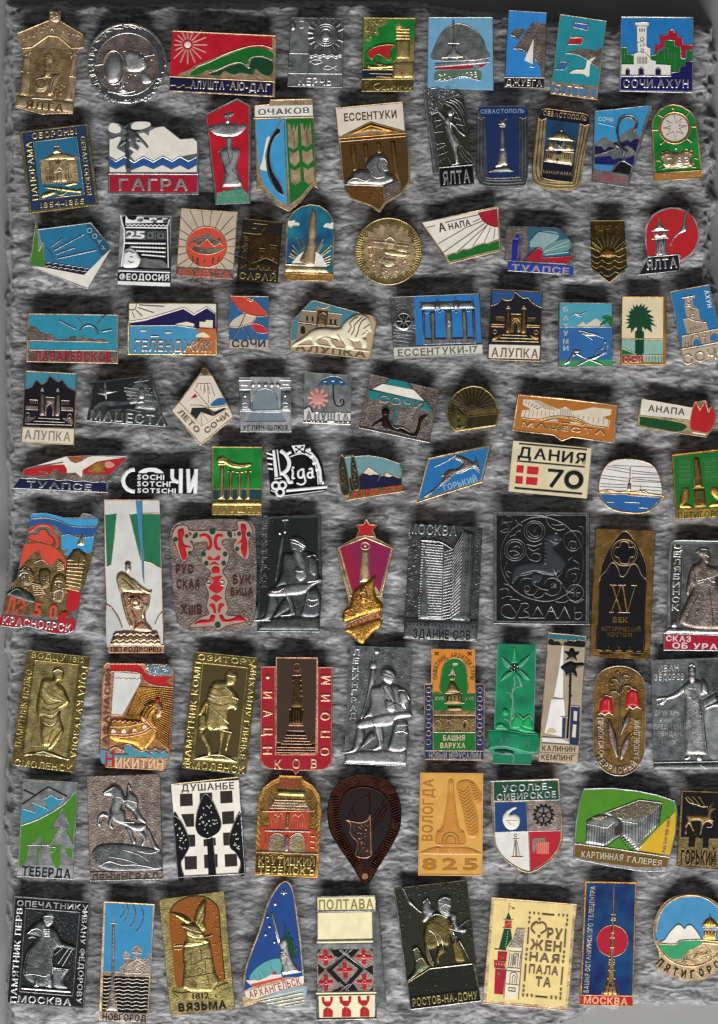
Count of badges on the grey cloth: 93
